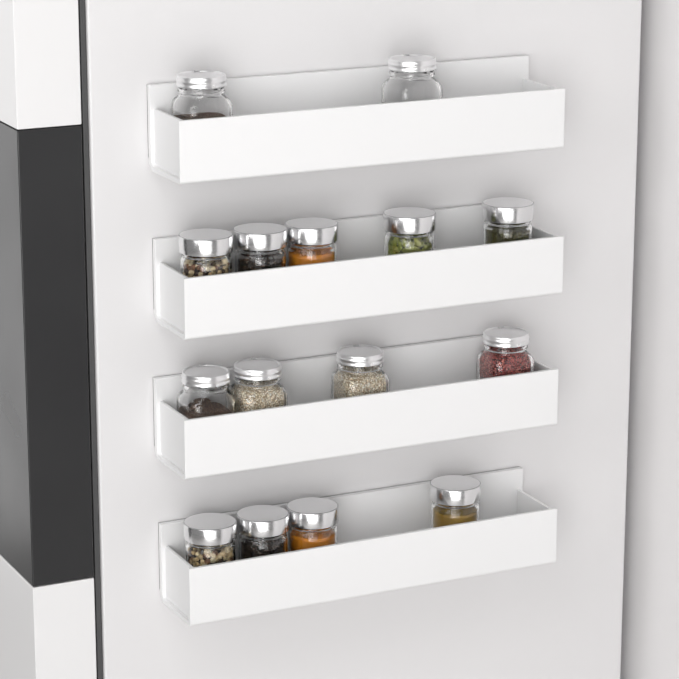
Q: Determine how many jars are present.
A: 15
